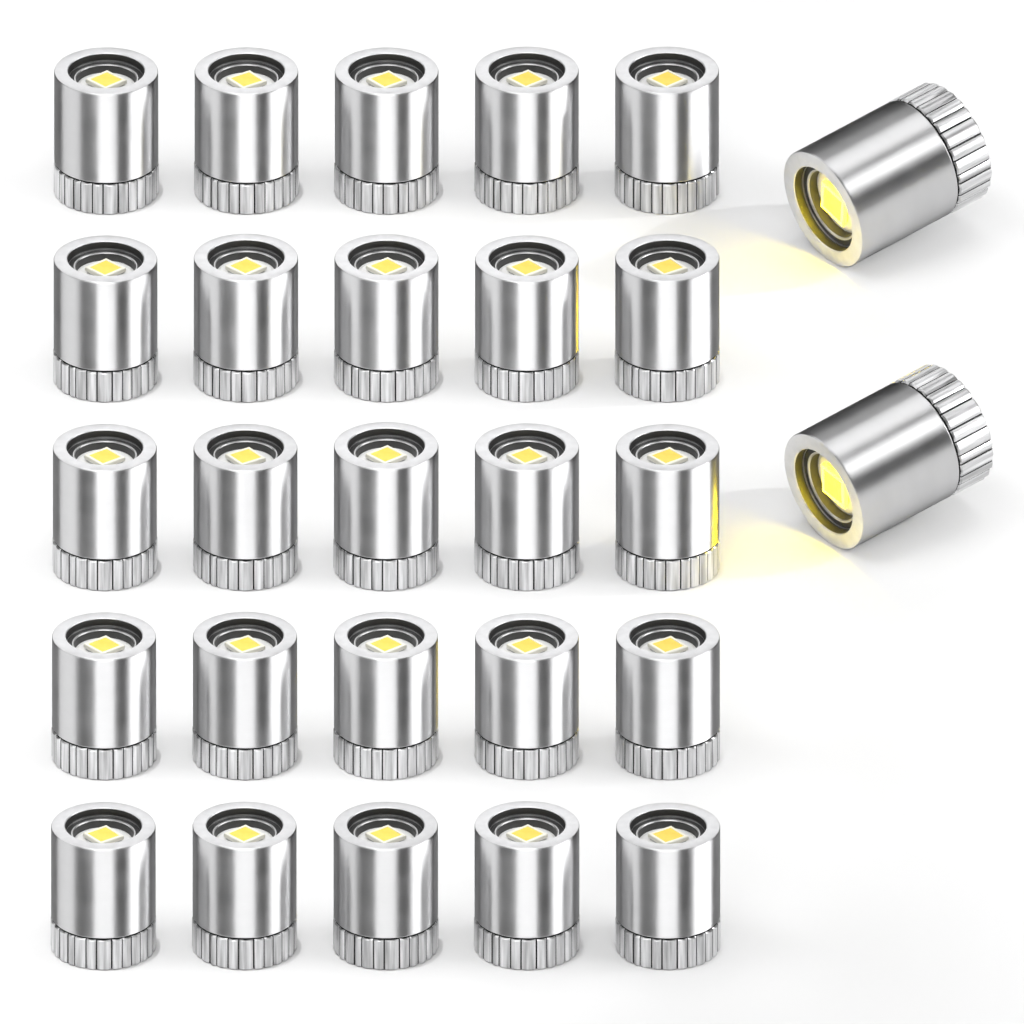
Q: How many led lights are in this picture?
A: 27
